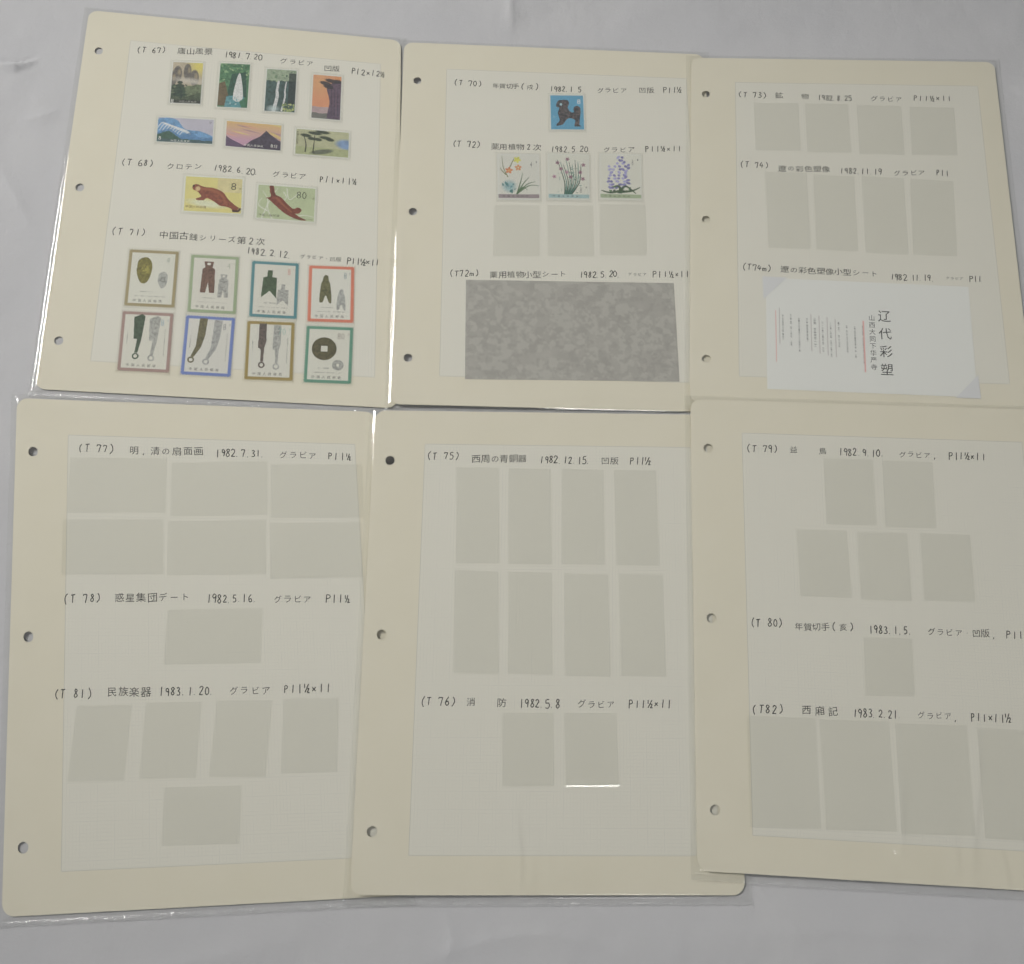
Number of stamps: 21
